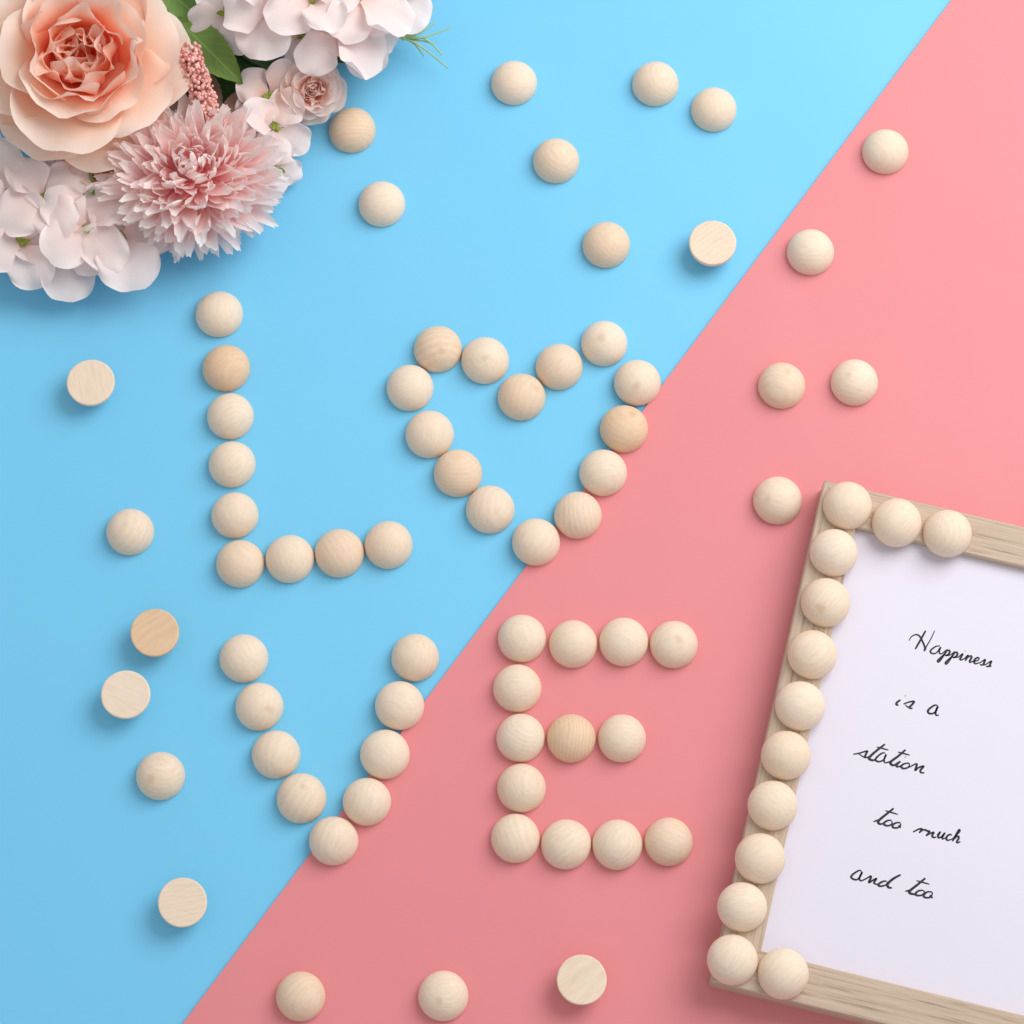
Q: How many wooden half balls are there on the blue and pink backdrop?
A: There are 80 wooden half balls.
